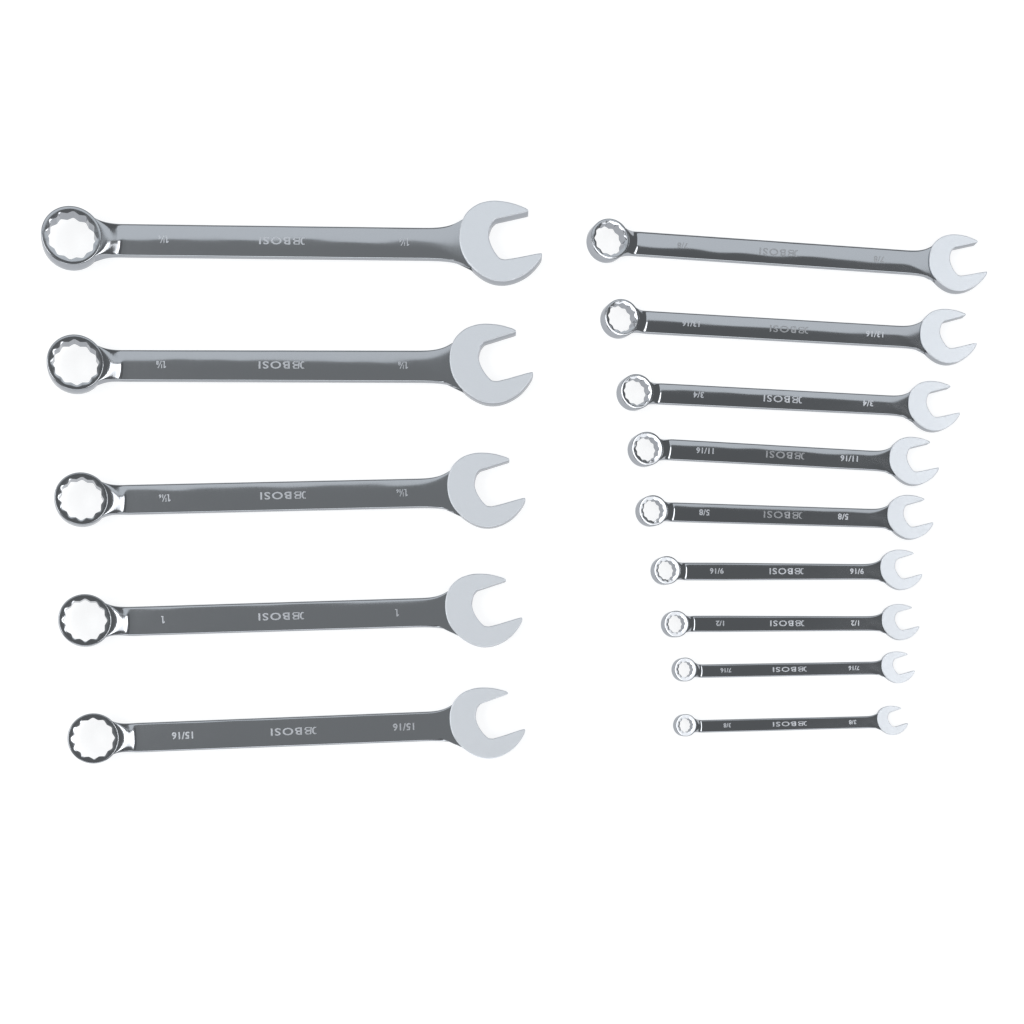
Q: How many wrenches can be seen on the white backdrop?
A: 14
